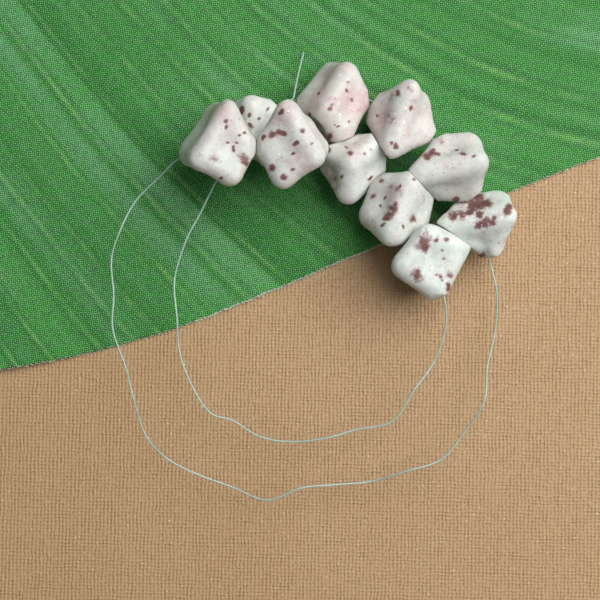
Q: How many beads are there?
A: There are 10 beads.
